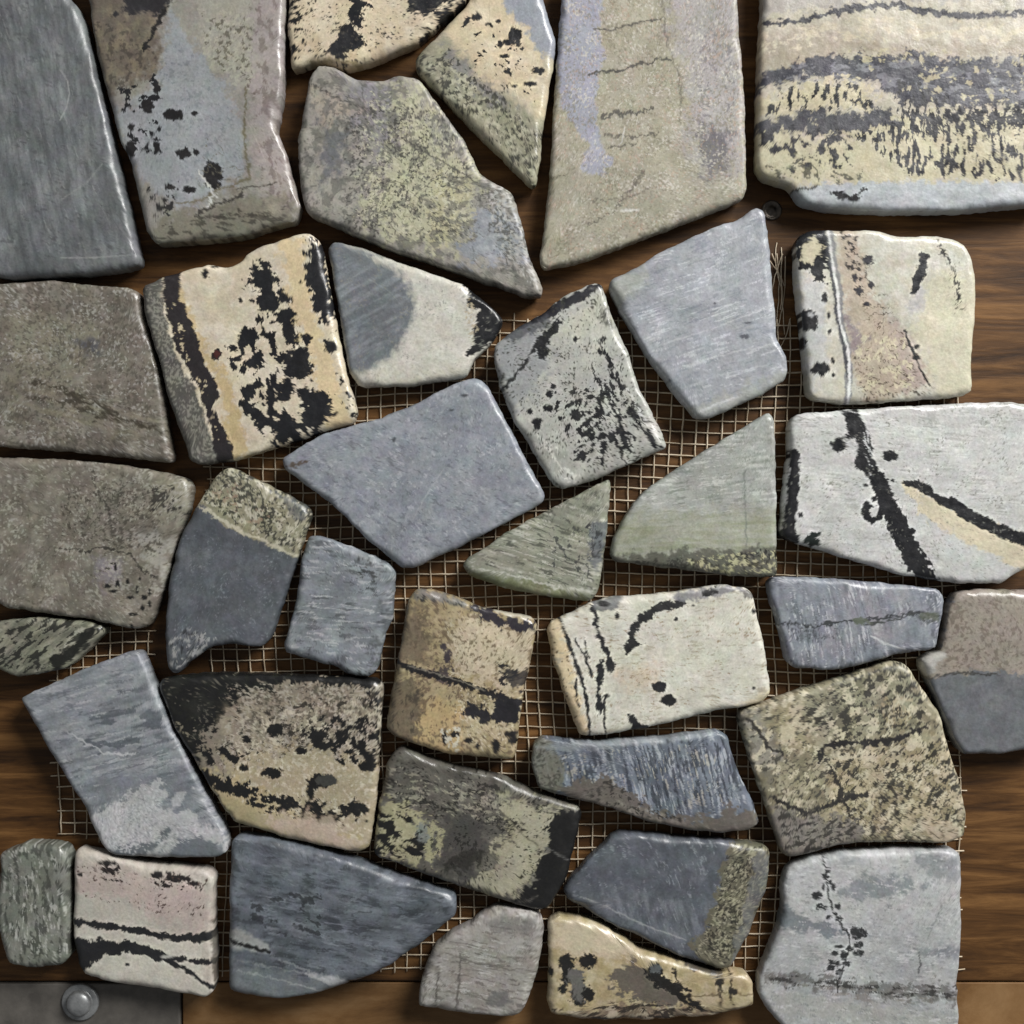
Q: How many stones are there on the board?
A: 37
